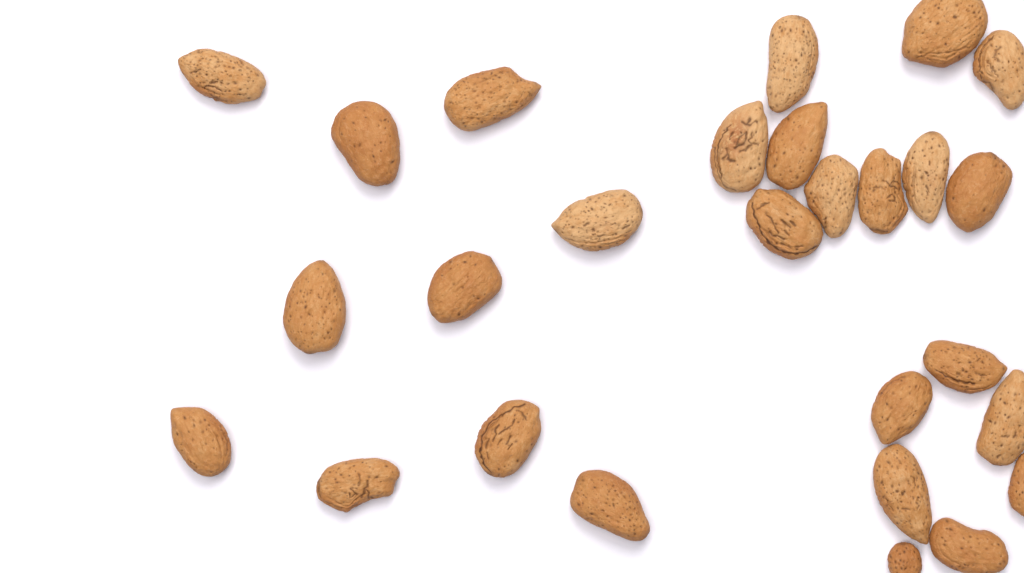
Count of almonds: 27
